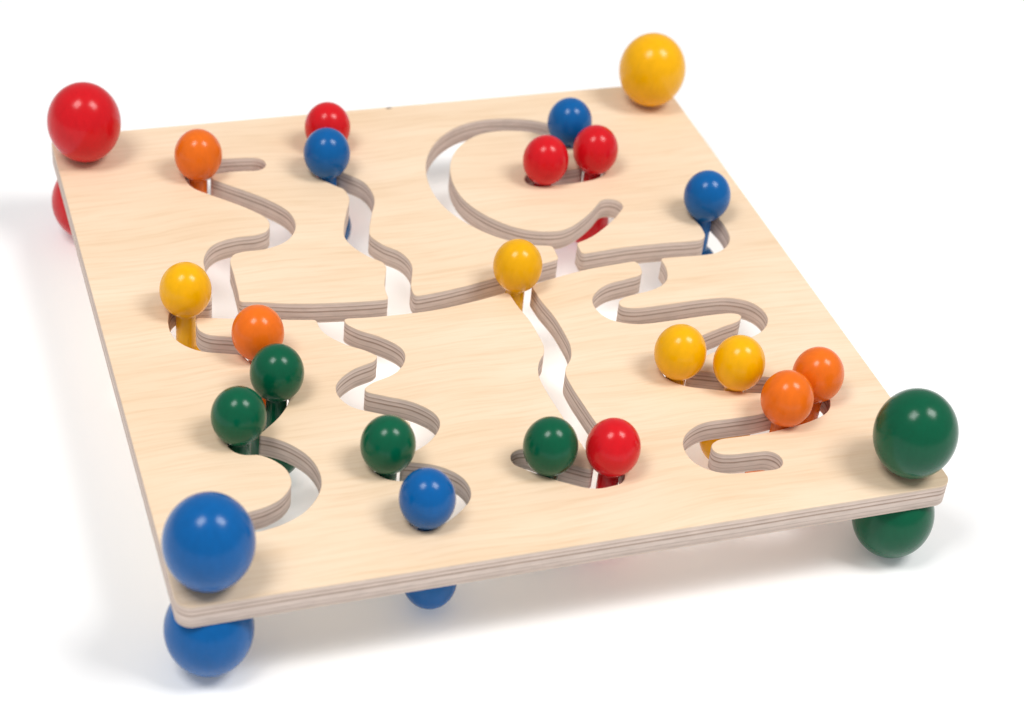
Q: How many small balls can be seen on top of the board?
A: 20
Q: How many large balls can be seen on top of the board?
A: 4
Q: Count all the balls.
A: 24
